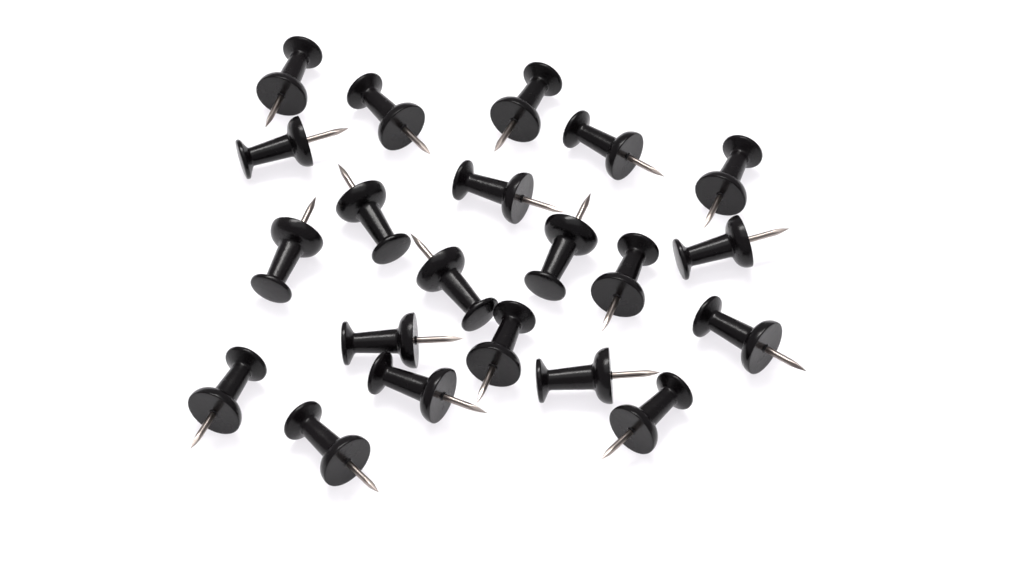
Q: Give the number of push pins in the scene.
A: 21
